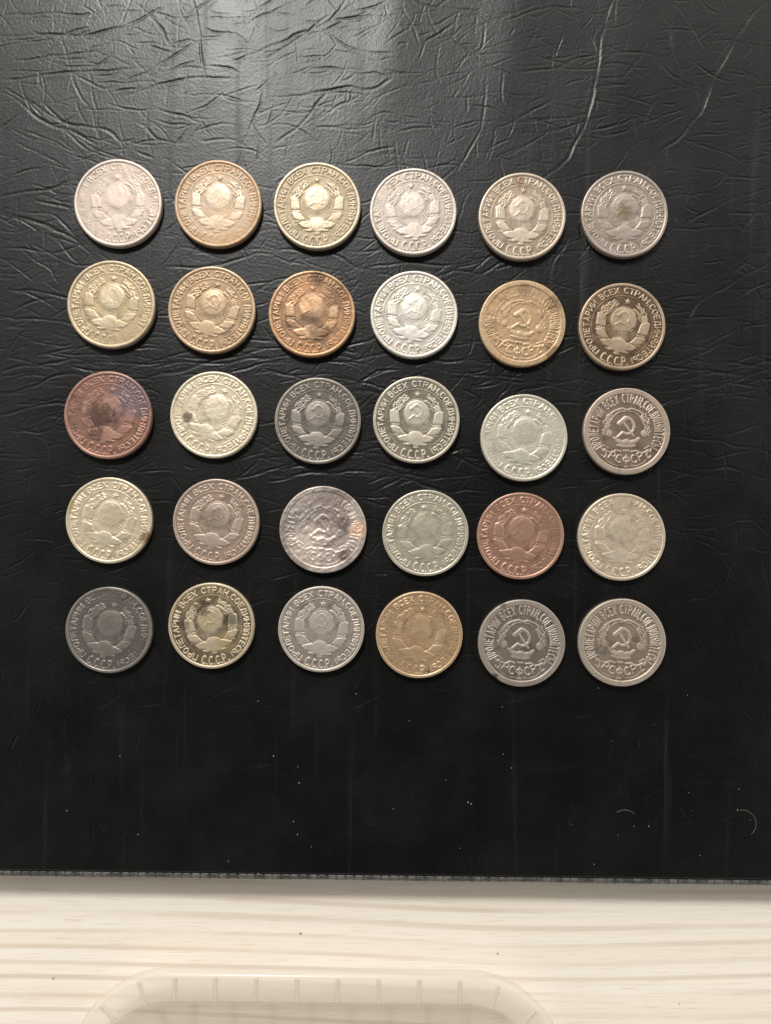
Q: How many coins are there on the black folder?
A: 30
